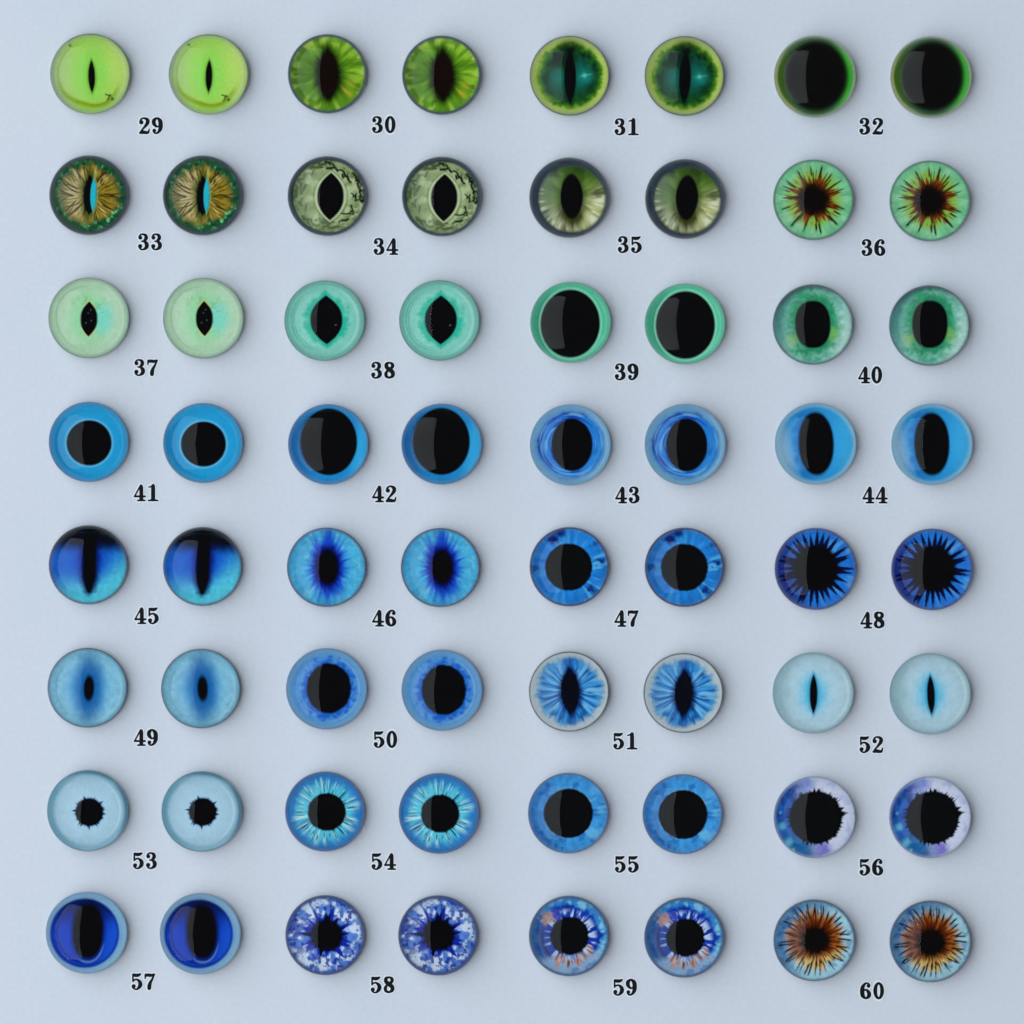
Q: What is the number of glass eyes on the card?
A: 64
